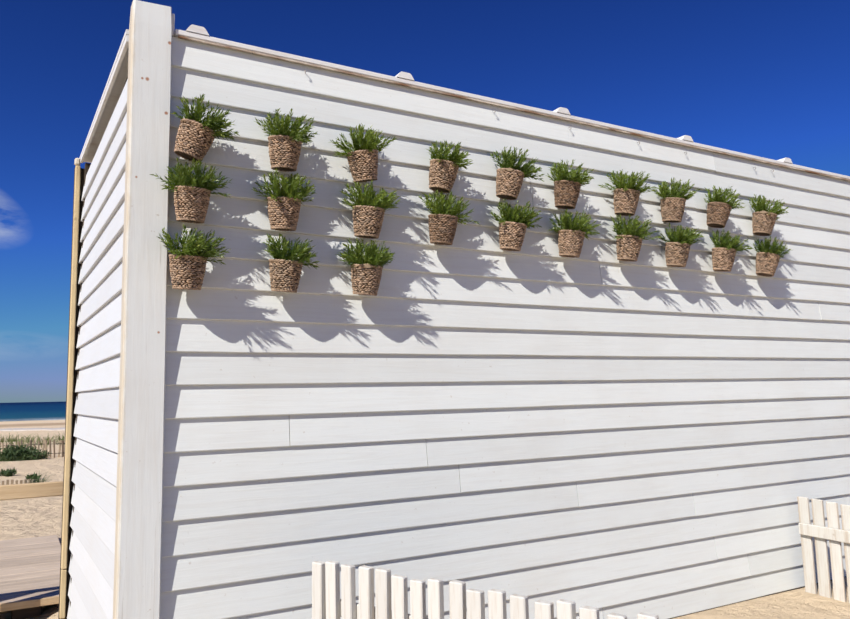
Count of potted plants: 23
